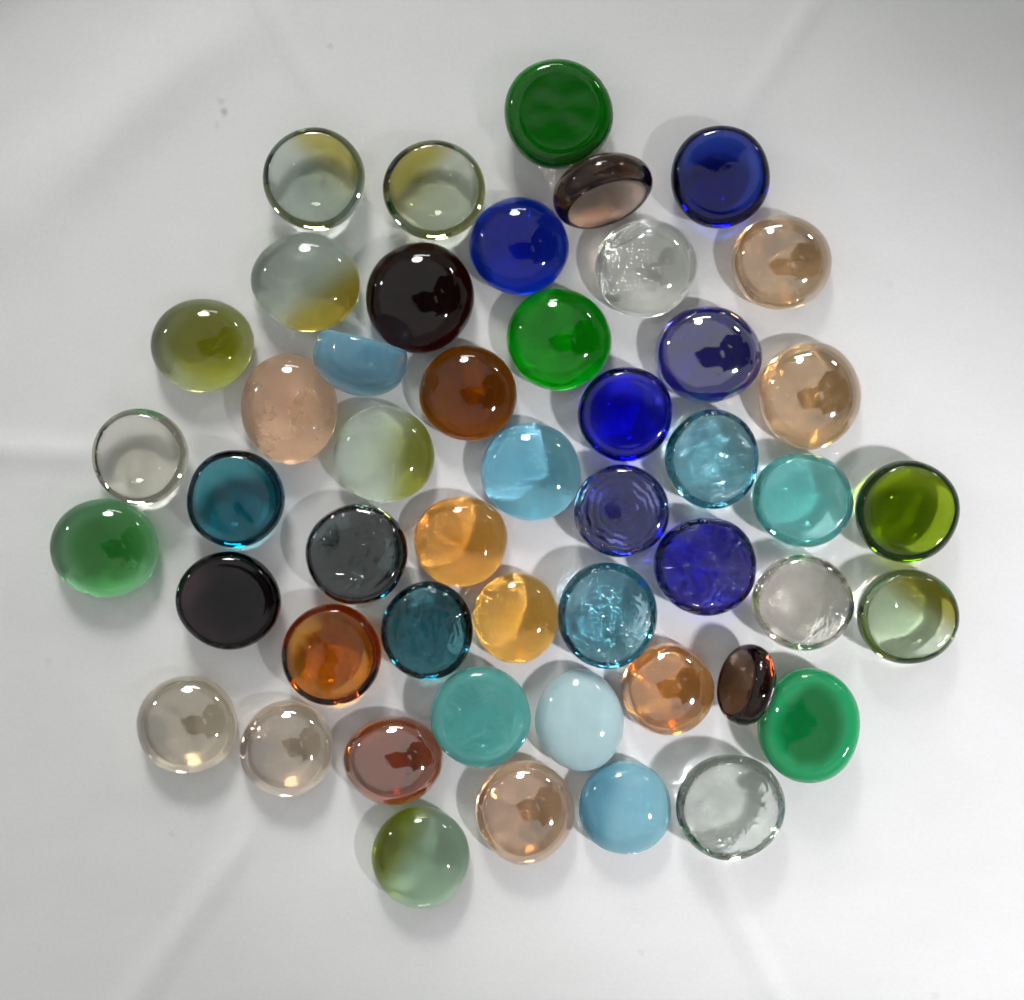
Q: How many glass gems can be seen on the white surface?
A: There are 49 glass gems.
